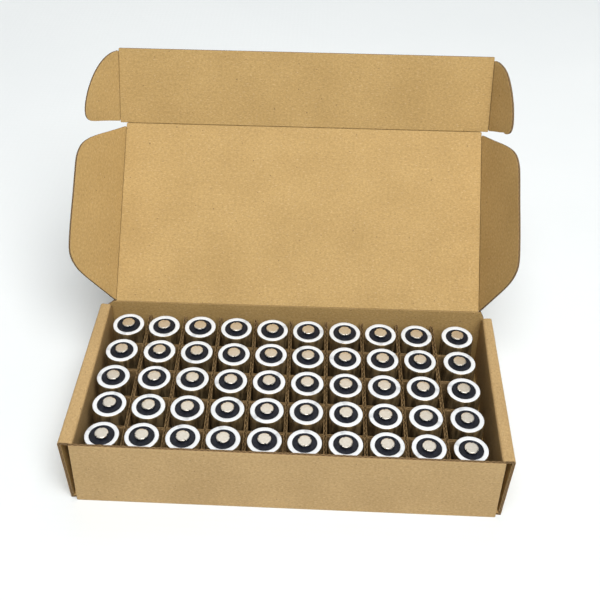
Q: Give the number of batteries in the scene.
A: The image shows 50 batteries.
